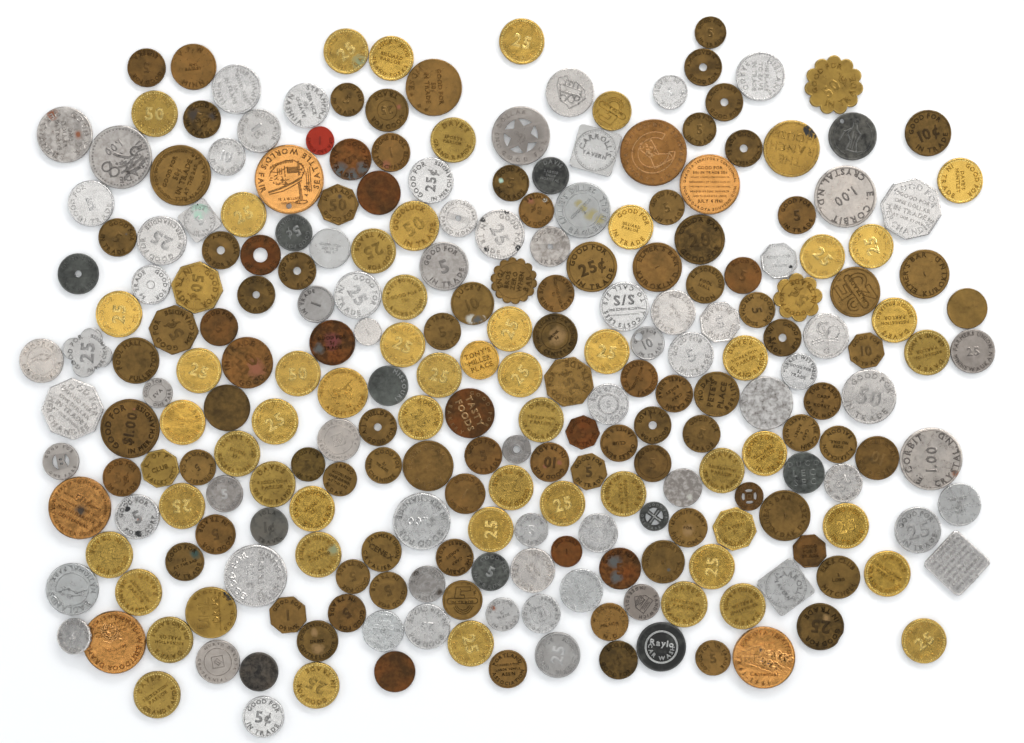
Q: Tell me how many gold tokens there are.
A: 61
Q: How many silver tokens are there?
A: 72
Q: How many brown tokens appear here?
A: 98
